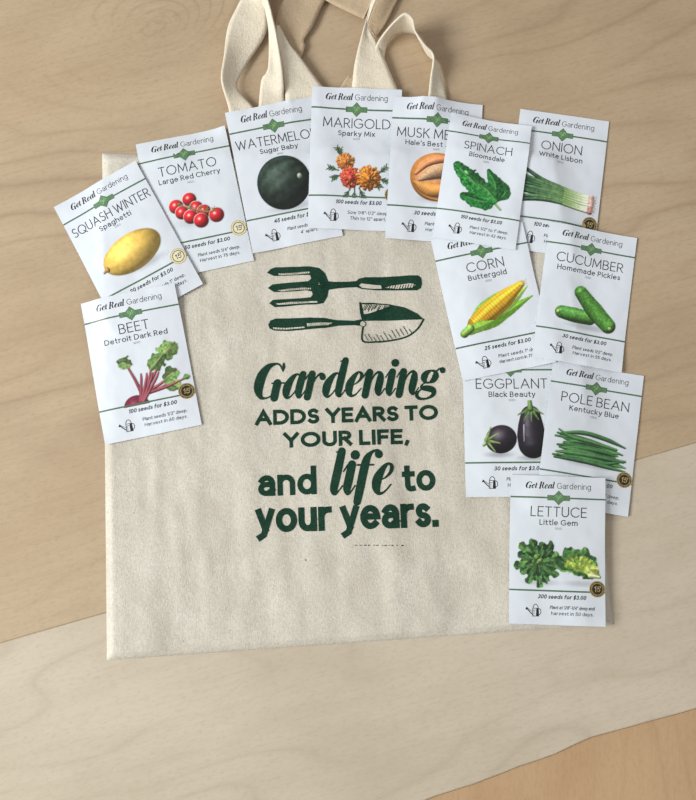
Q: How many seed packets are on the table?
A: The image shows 13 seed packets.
